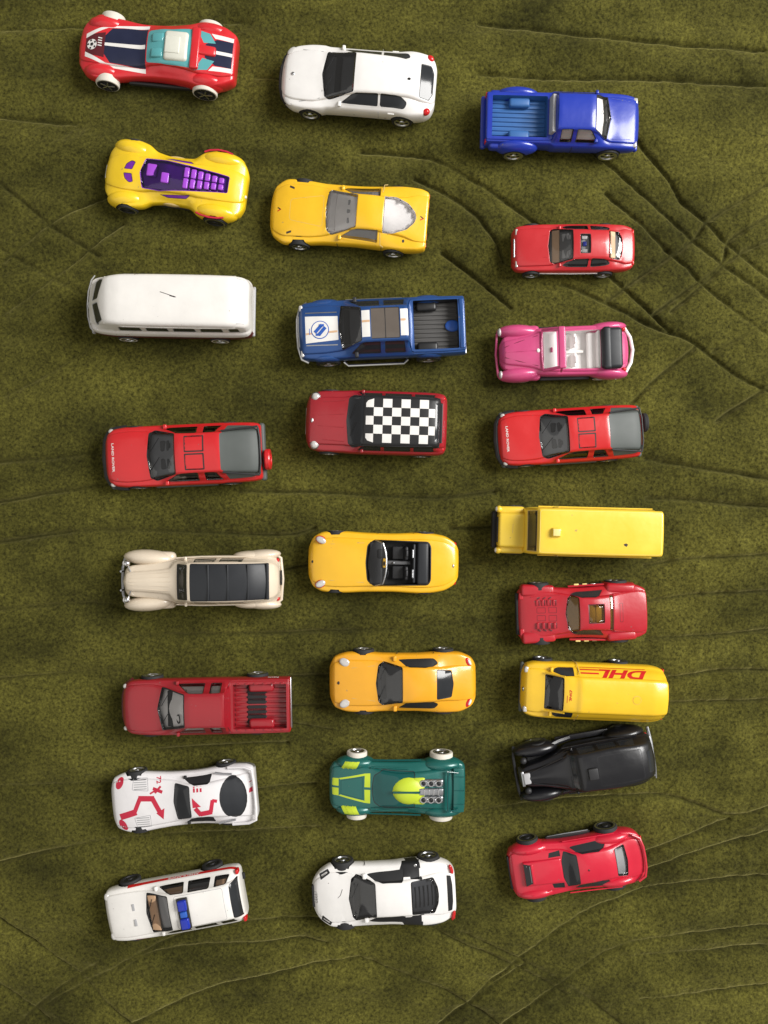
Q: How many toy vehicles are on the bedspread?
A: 25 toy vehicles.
